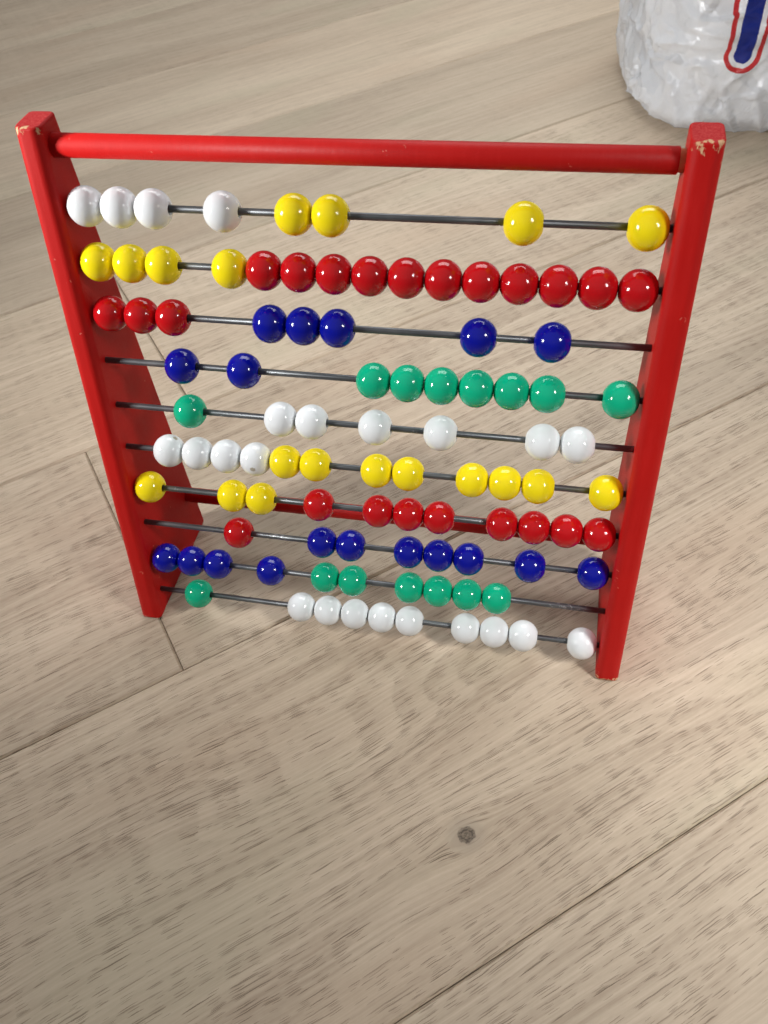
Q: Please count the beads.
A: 98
